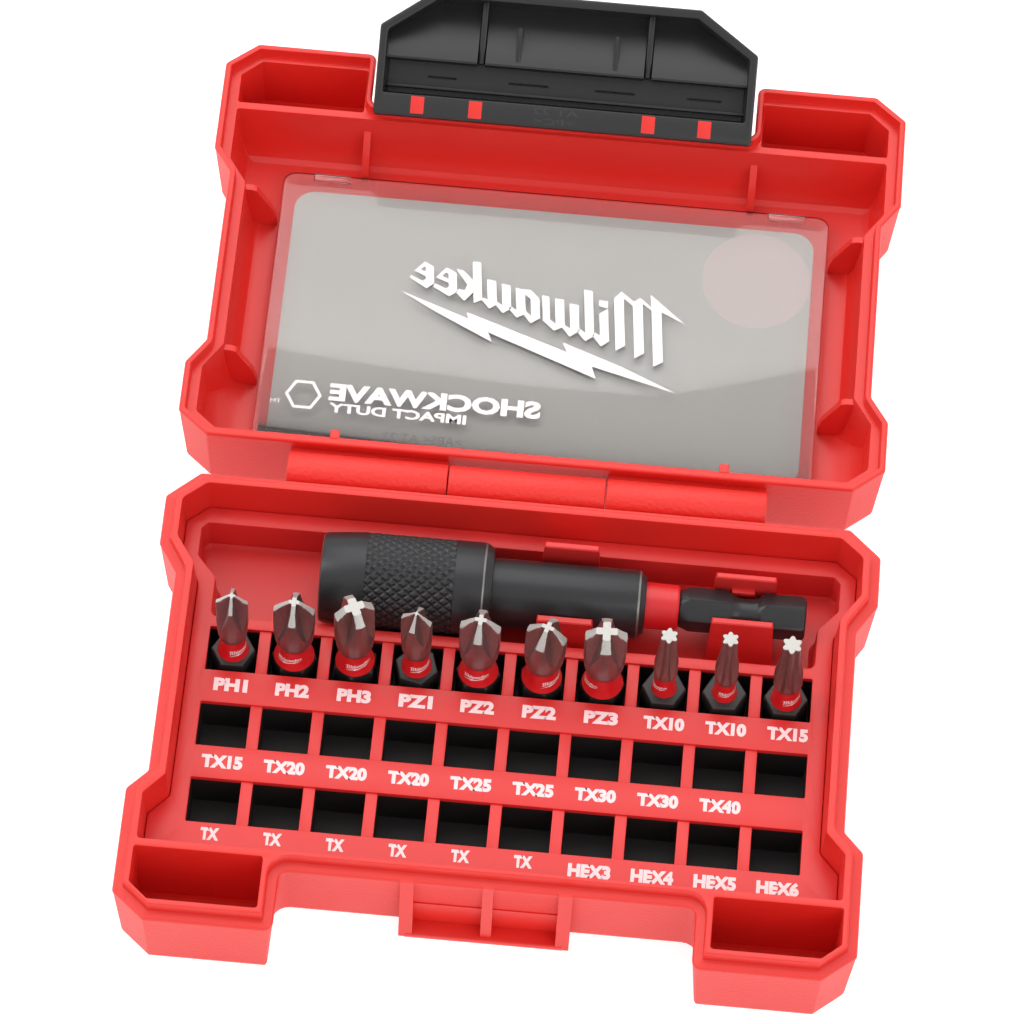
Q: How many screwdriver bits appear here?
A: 10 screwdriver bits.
